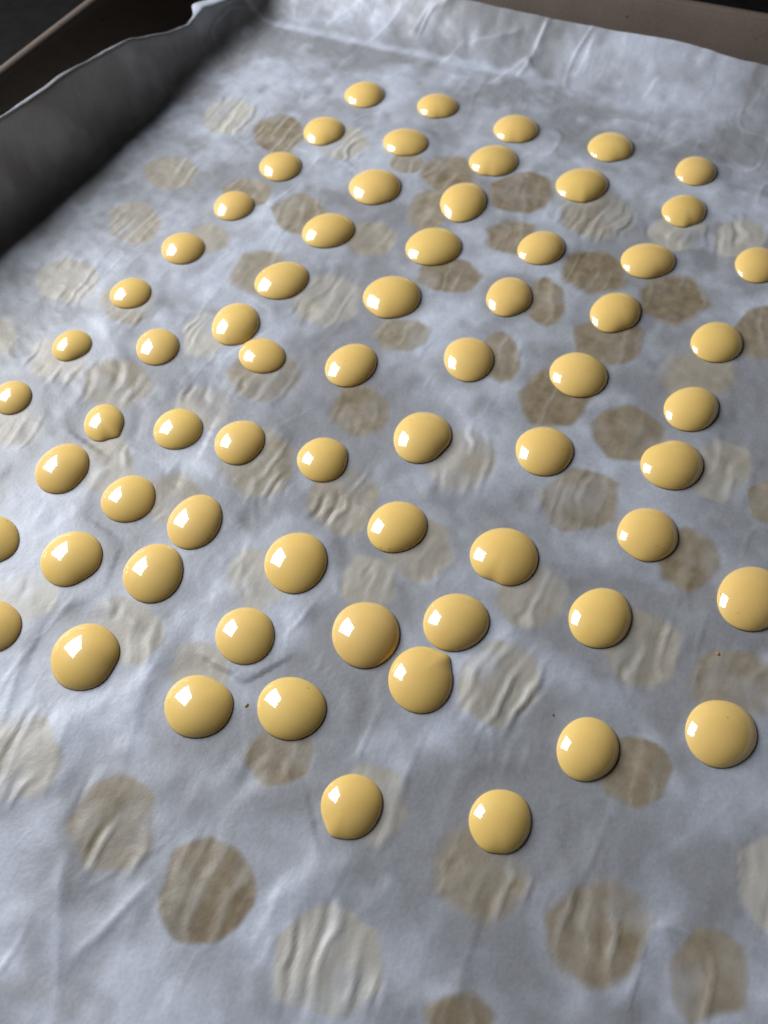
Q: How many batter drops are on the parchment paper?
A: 66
